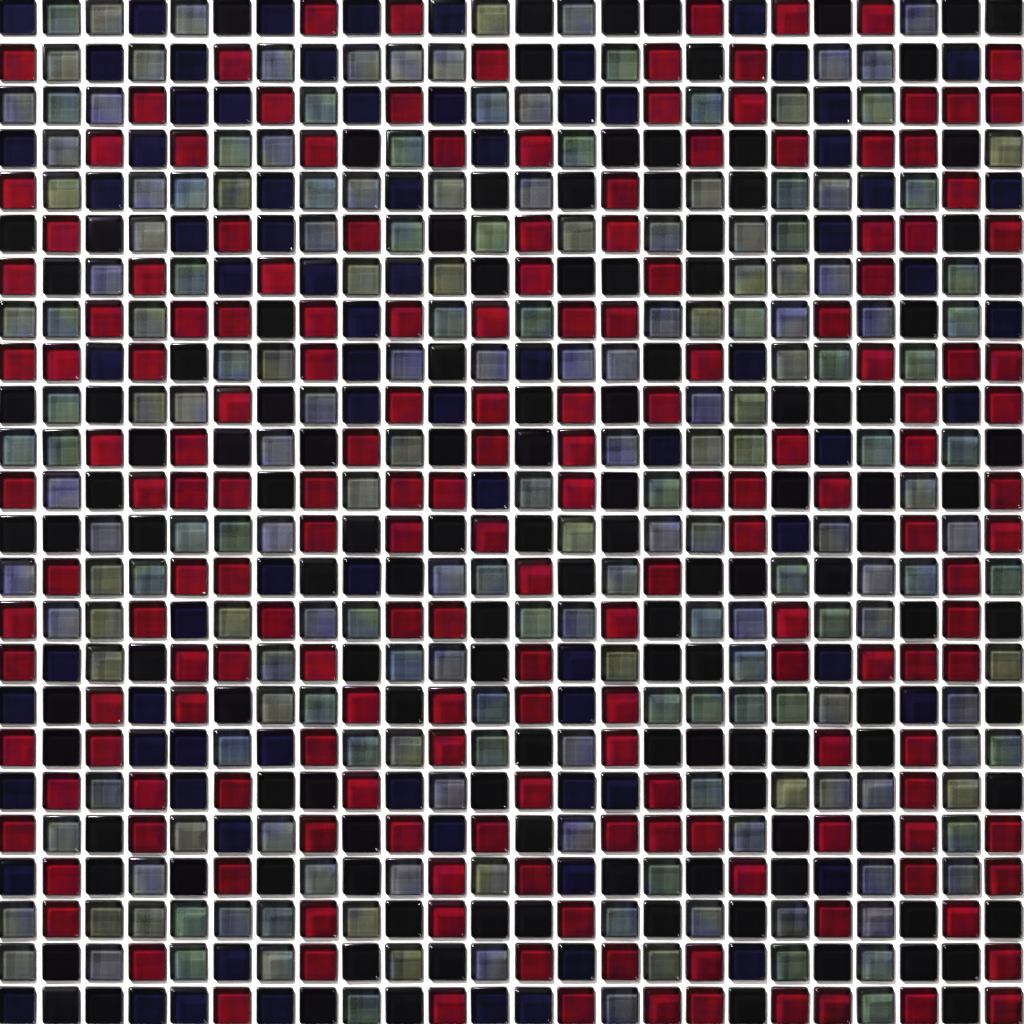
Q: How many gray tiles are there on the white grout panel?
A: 194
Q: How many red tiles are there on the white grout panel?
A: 176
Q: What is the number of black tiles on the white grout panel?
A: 126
